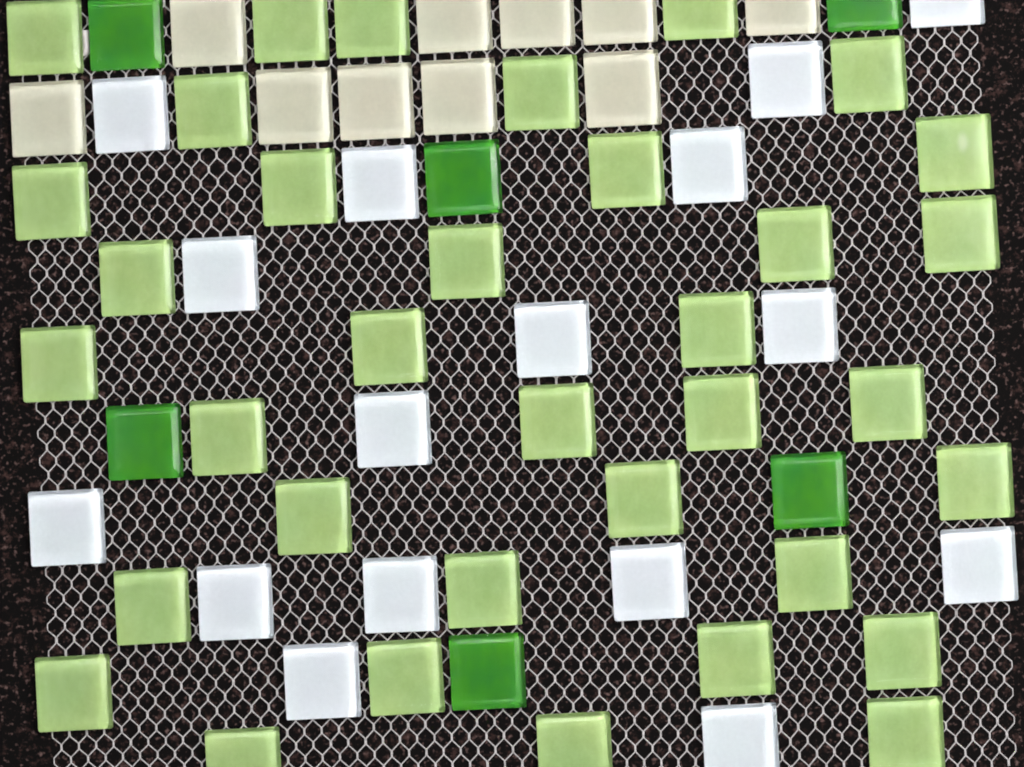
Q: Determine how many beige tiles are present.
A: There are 10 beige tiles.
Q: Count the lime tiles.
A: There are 35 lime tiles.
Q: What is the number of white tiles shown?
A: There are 16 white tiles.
